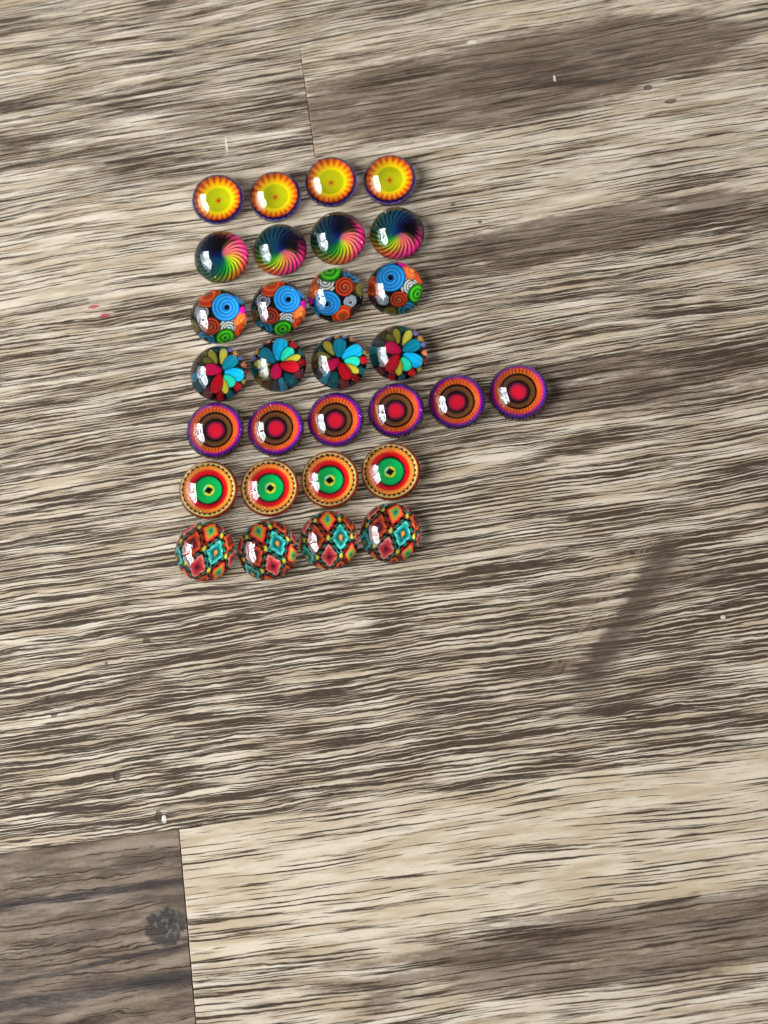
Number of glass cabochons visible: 30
